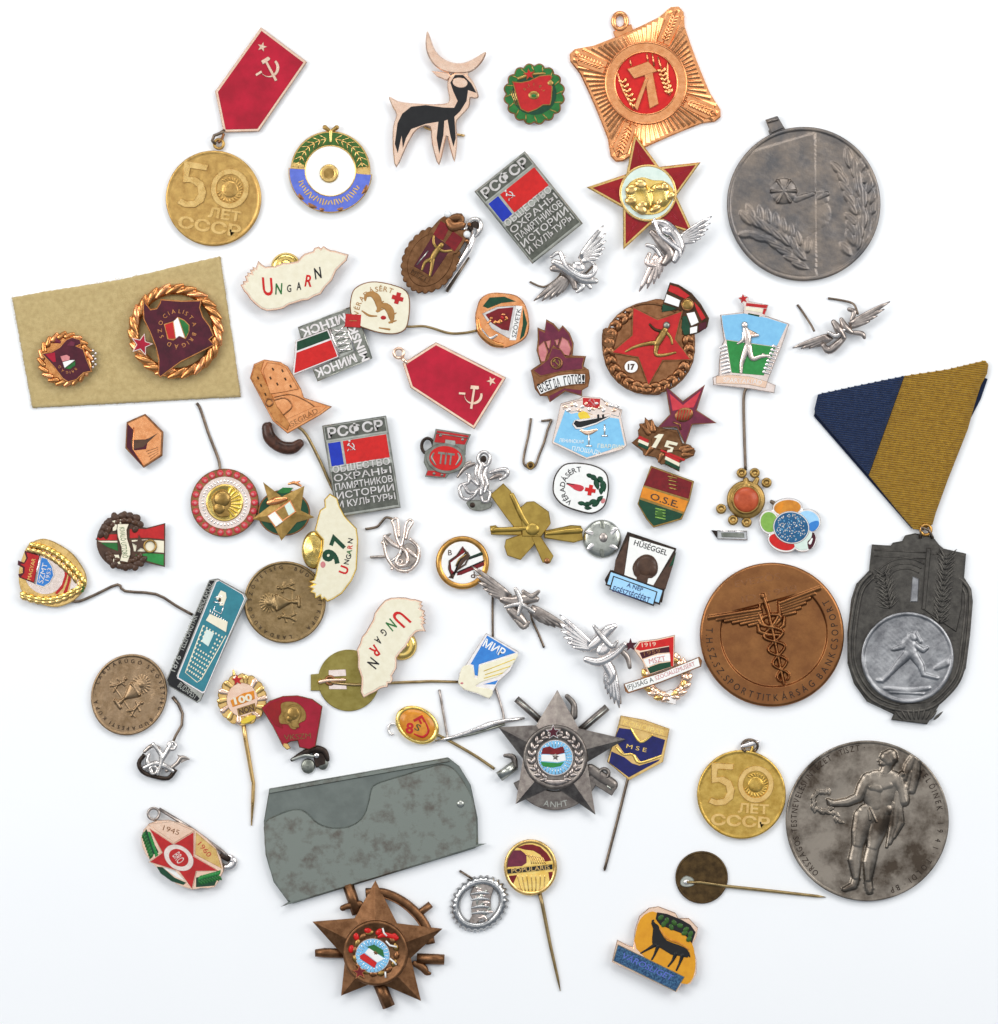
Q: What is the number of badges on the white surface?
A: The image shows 58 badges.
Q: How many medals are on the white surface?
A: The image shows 9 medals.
